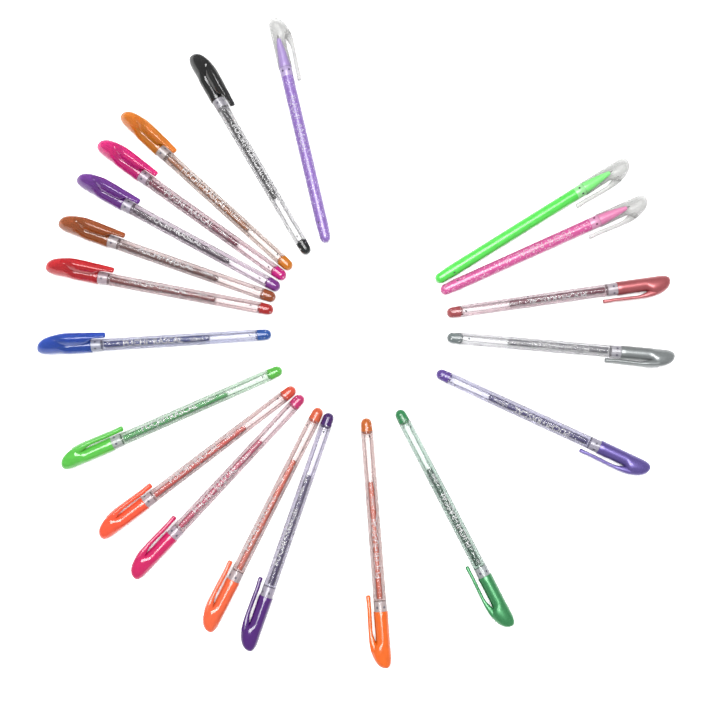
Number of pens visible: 20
